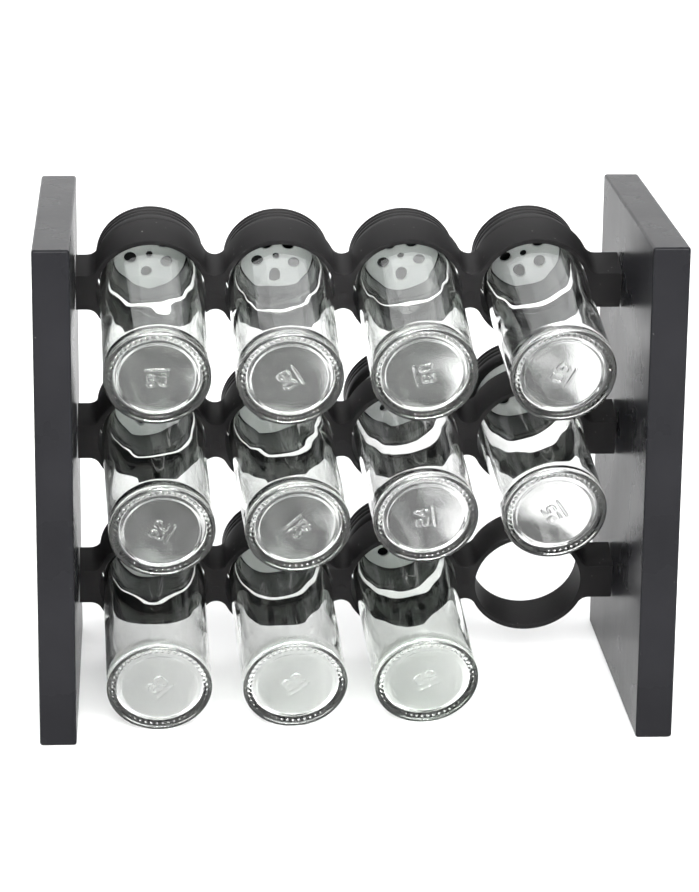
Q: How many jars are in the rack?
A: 11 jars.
